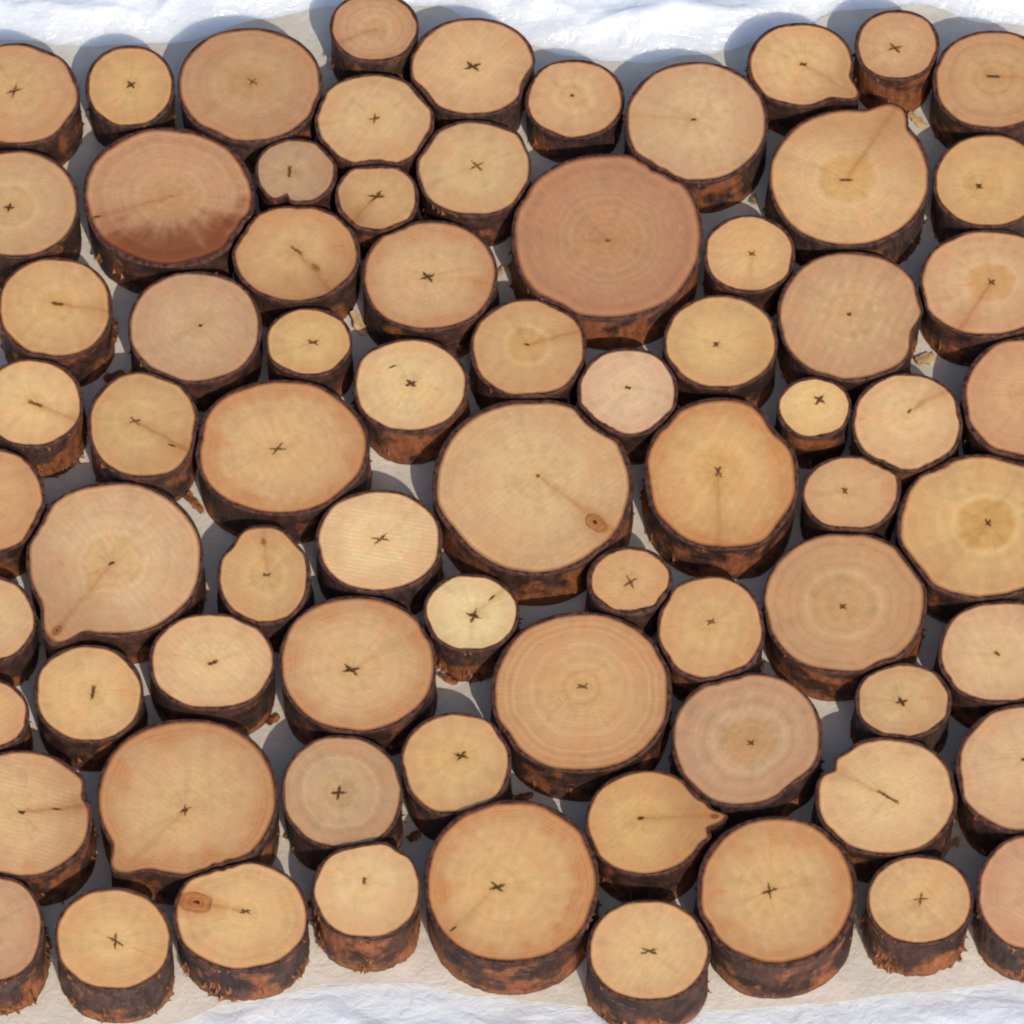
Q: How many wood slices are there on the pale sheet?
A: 74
